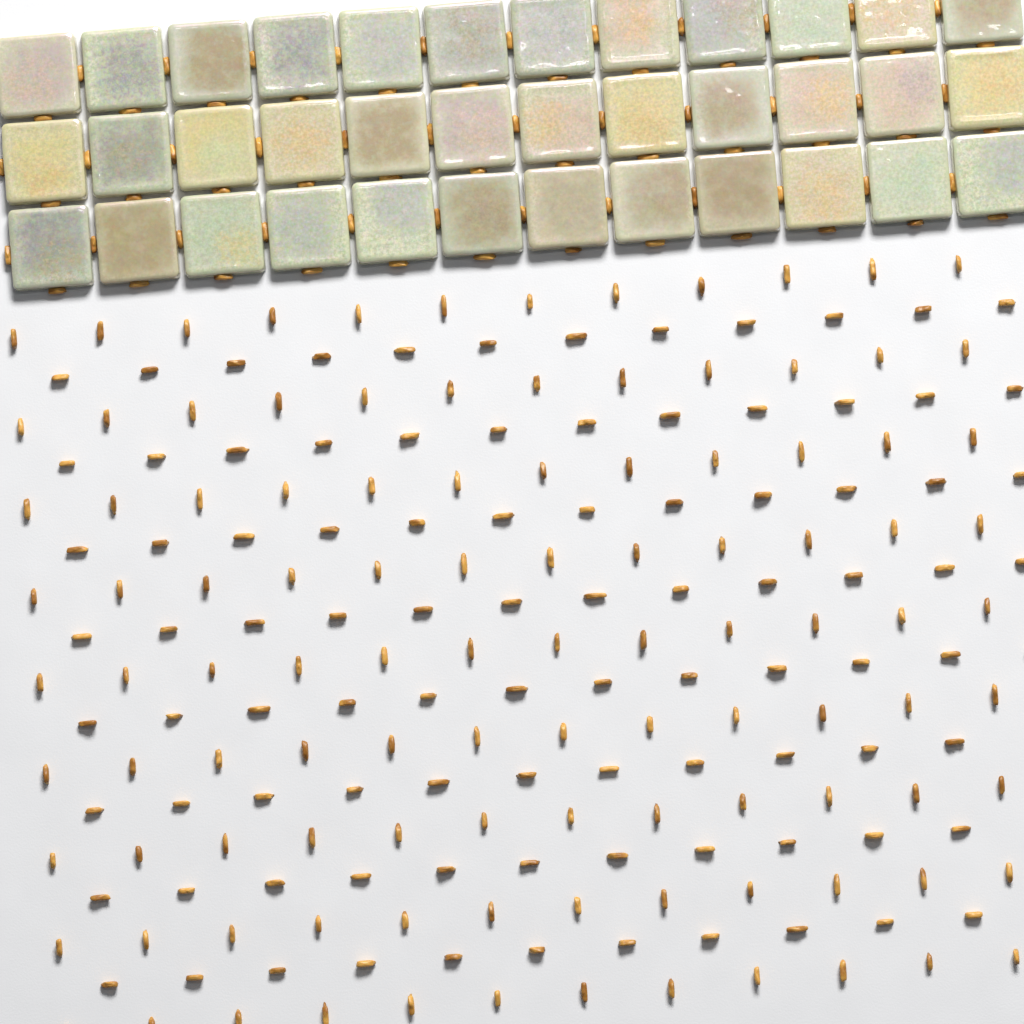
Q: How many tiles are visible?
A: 36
